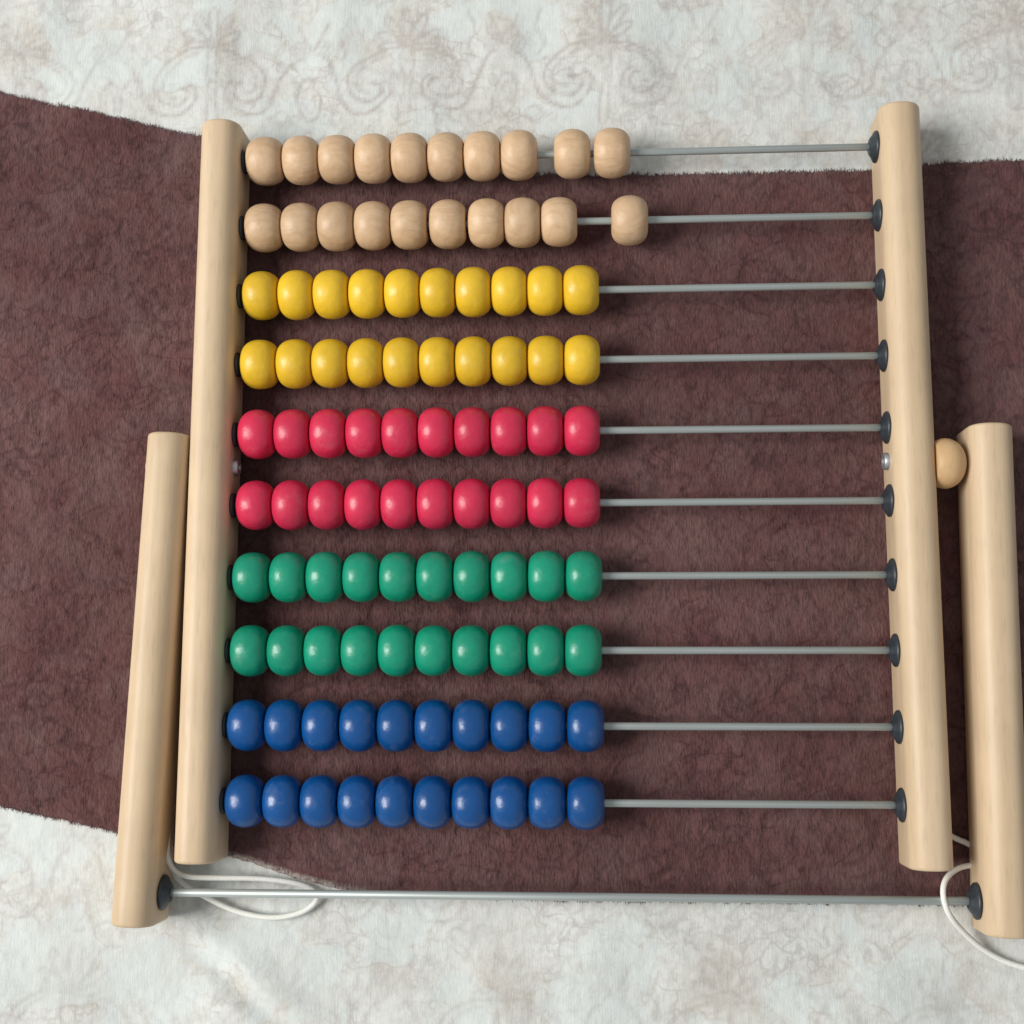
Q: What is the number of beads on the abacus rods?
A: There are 100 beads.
